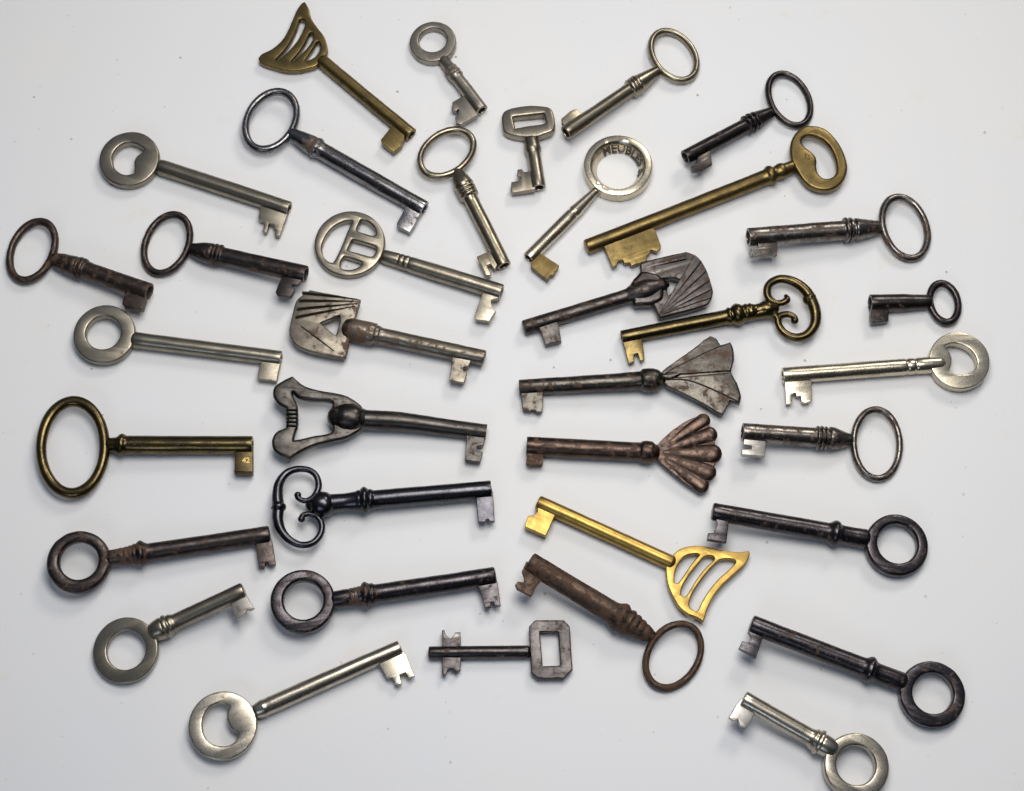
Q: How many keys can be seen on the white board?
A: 36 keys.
